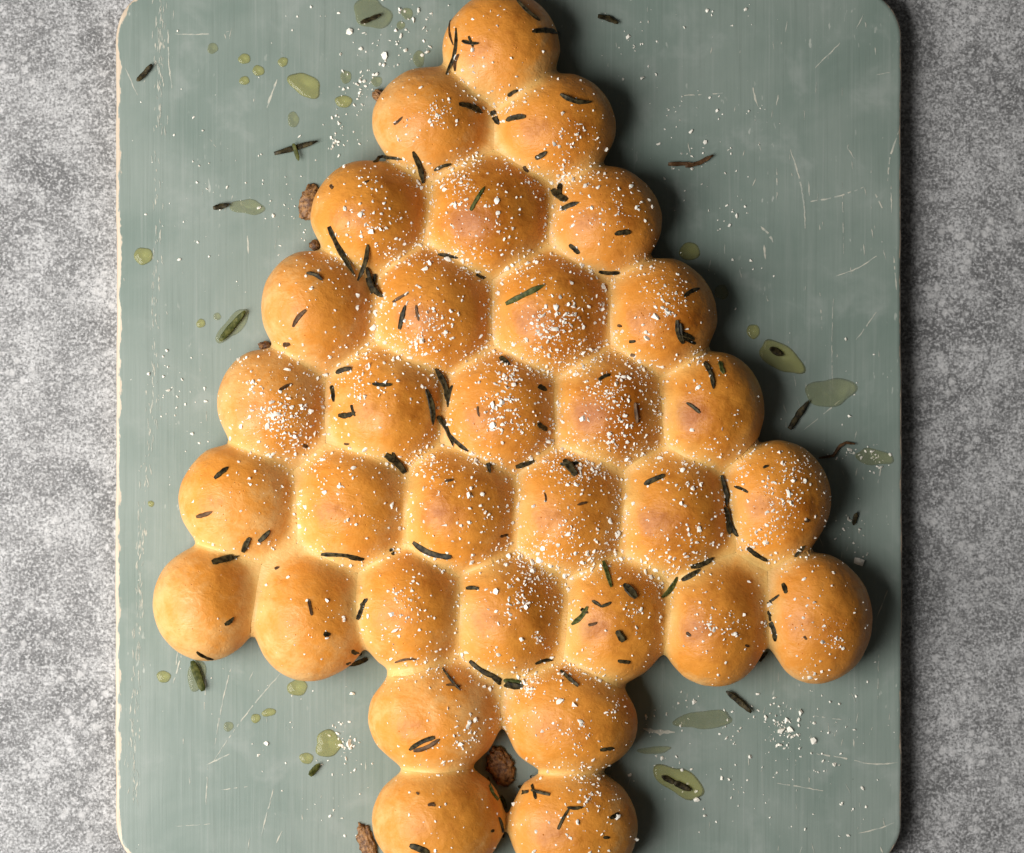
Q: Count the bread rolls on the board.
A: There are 32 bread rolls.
